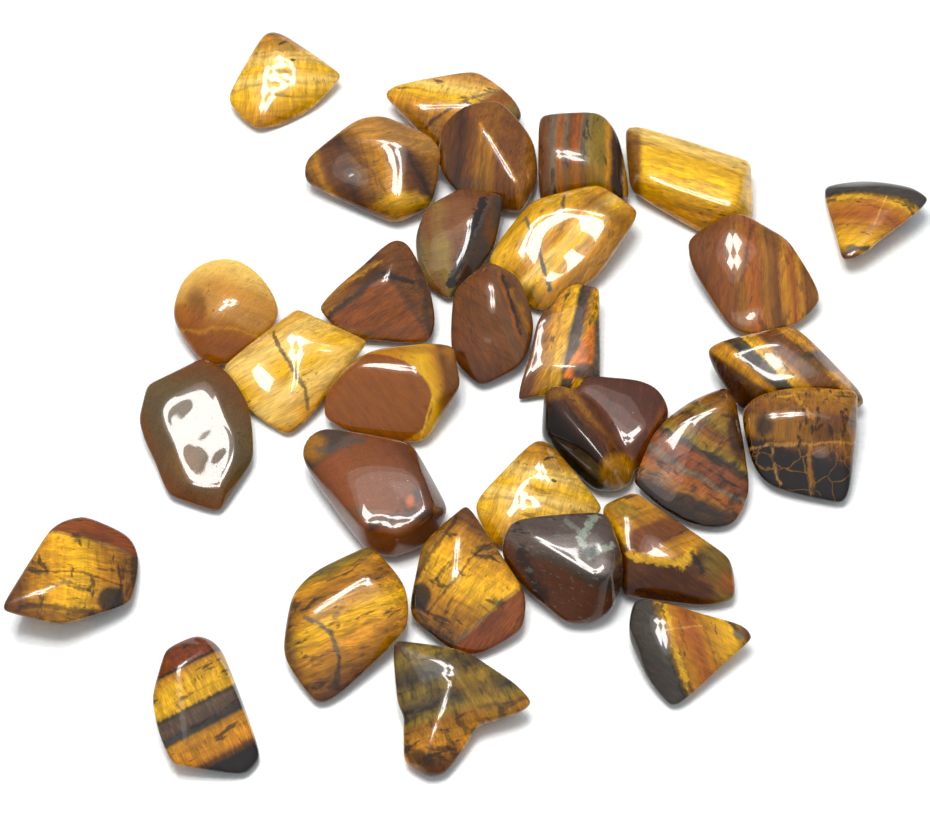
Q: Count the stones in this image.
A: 31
